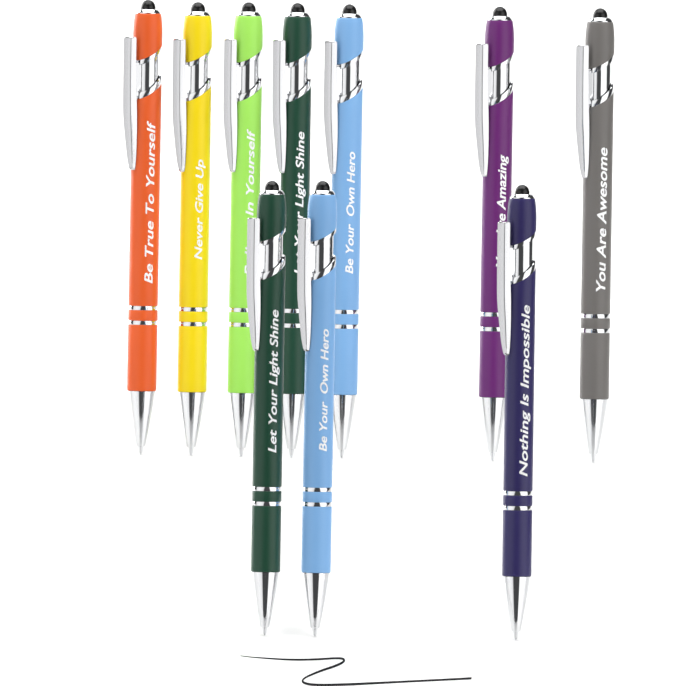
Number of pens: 10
